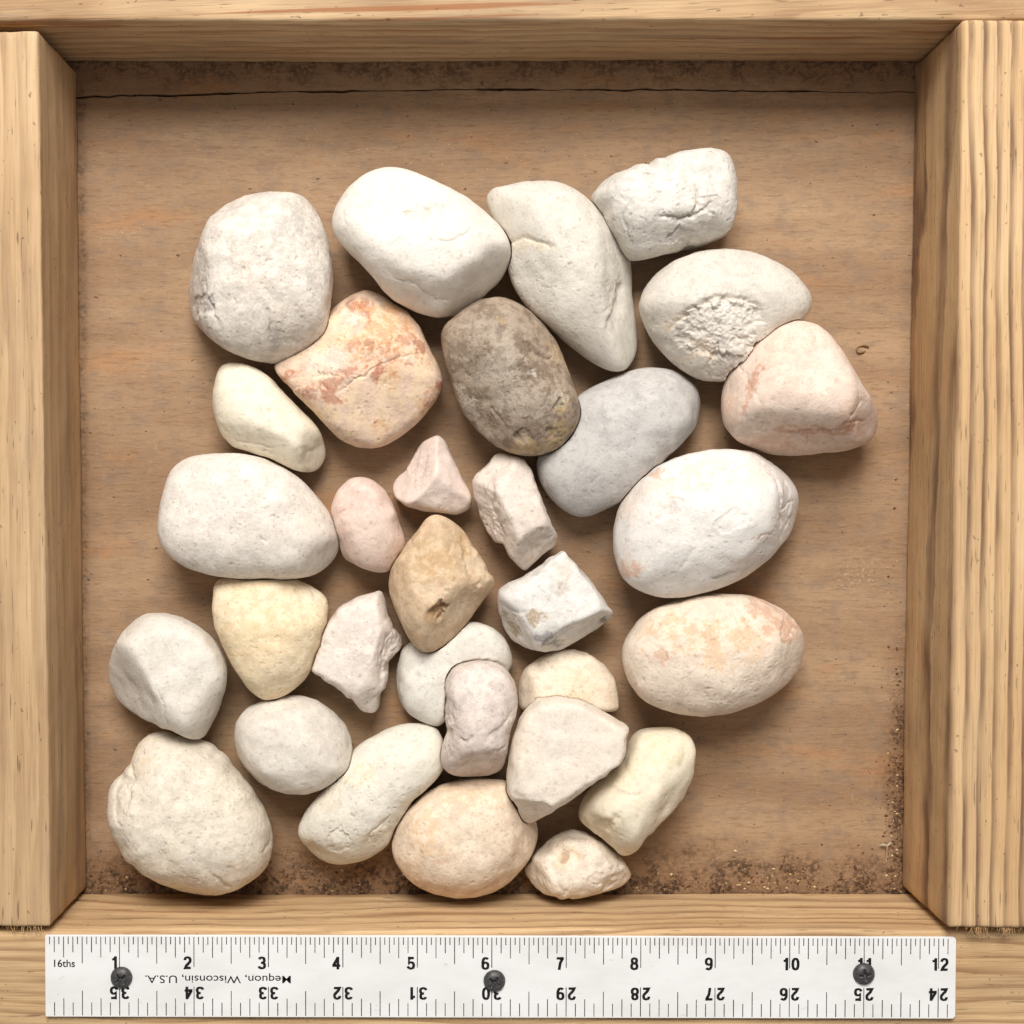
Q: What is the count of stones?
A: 31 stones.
